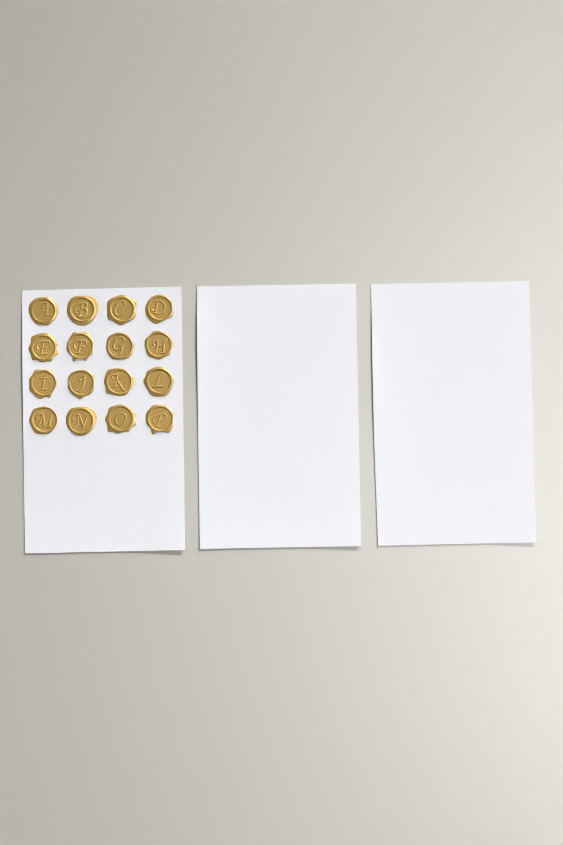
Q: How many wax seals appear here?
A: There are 16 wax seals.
